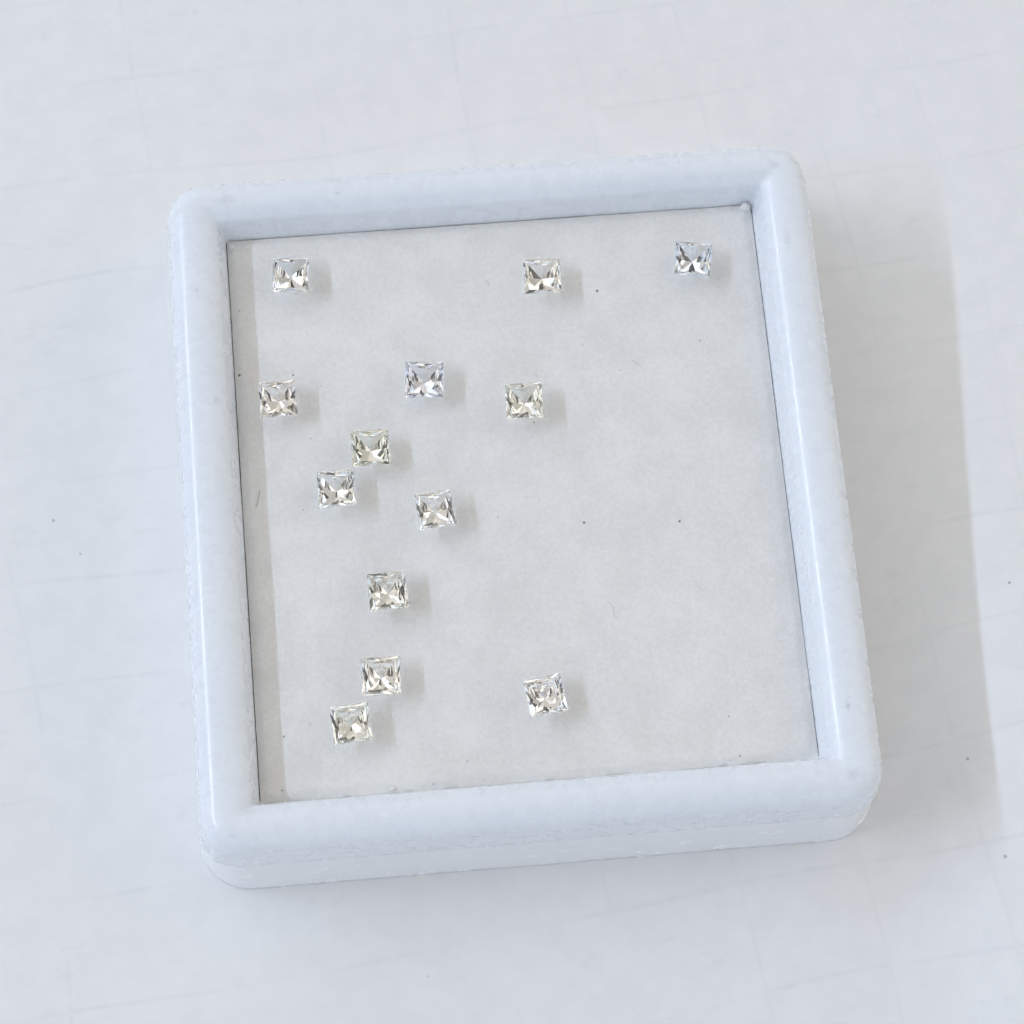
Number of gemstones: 13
